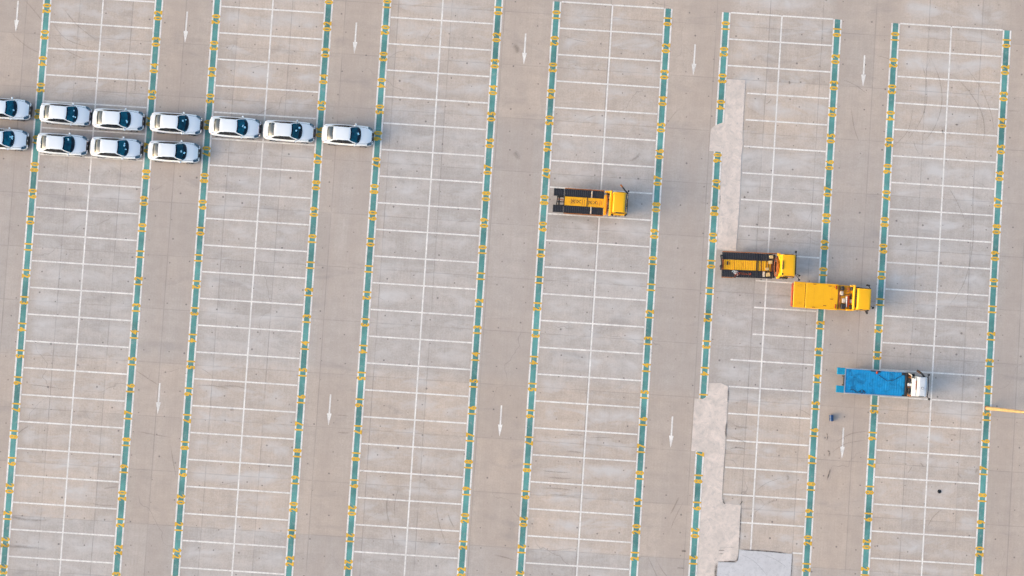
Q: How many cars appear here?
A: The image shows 11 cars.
